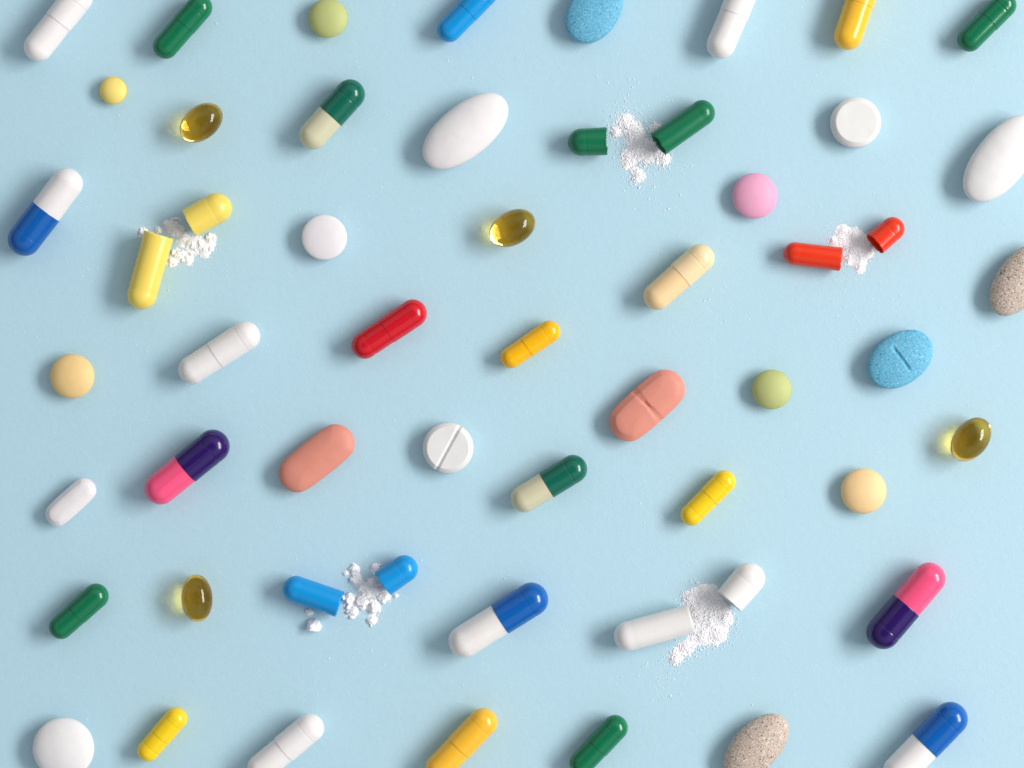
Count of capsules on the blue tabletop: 28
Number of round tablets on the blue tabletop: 10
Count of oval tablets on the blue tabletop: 9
